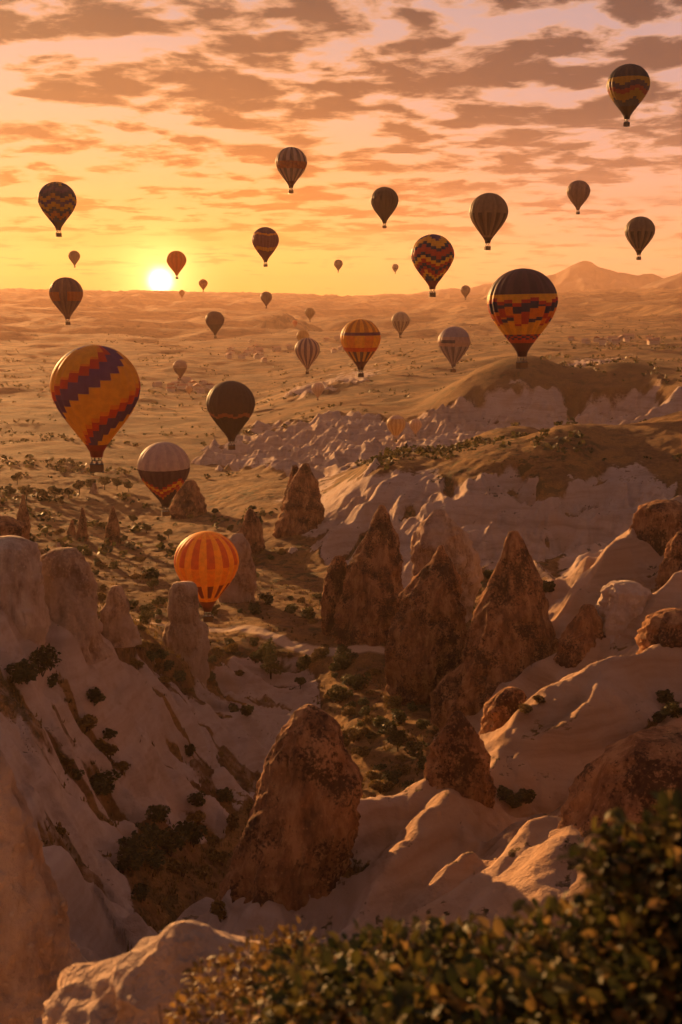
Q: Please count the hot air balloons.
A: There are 36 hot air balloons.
